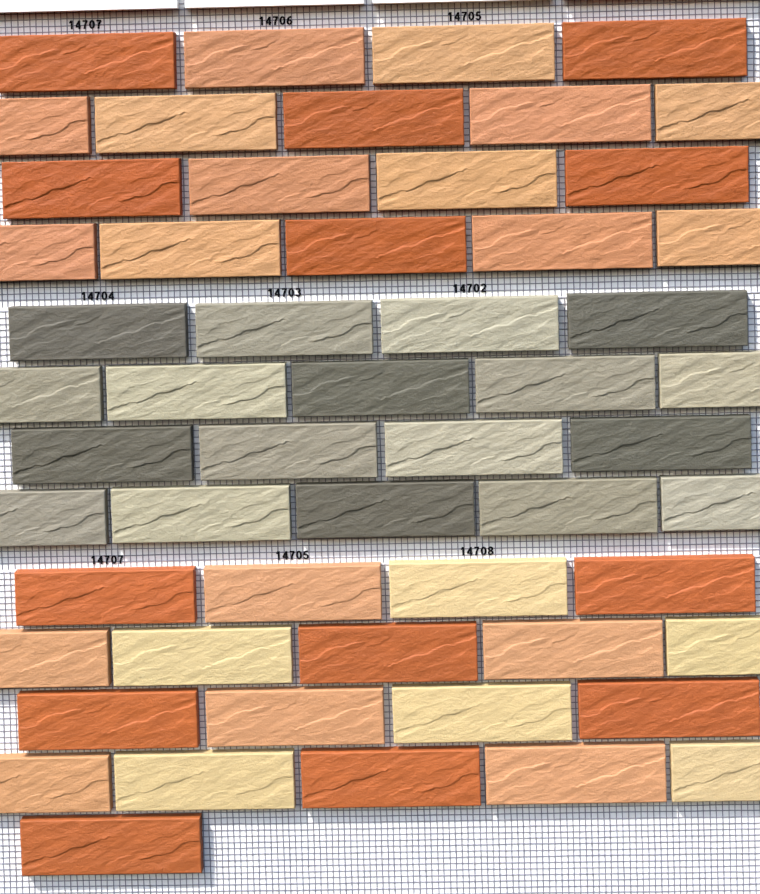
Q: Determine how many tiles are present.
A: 55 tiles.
